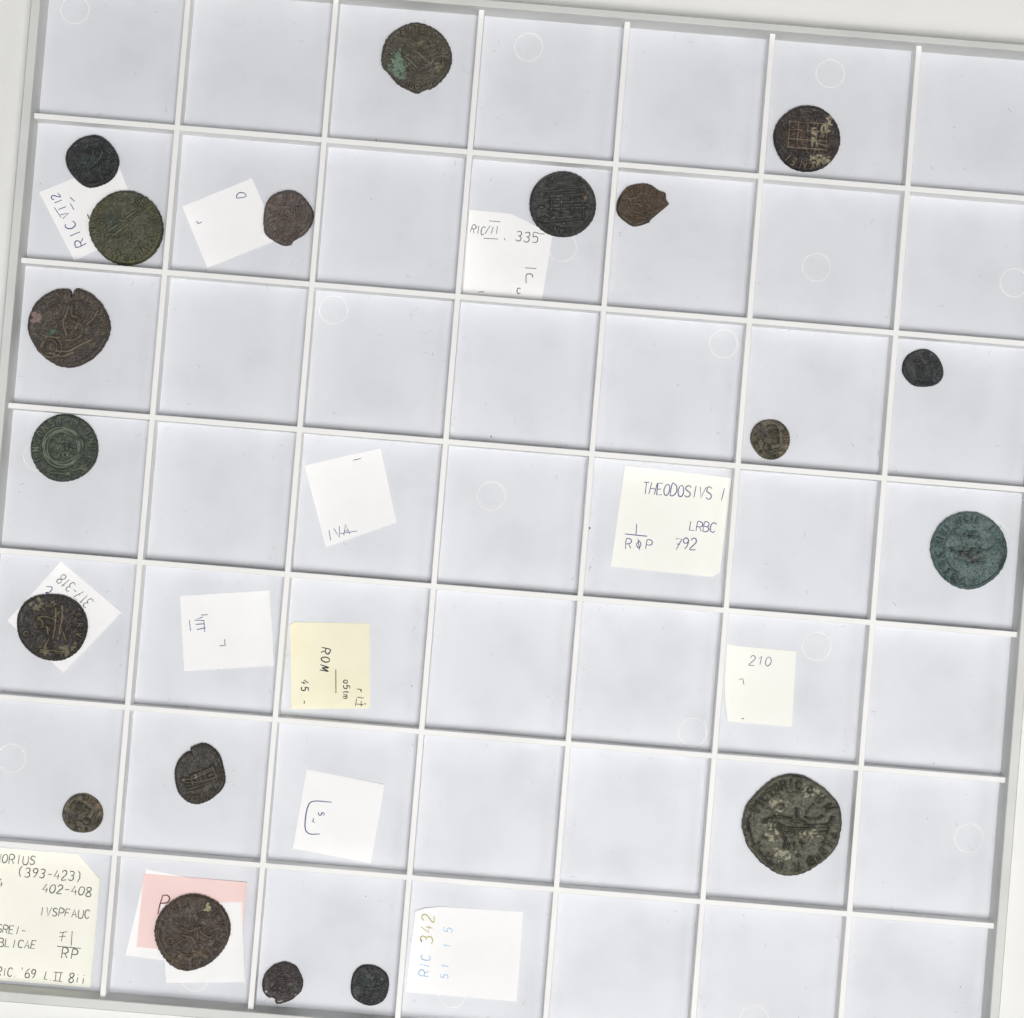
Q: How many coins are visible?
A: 19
